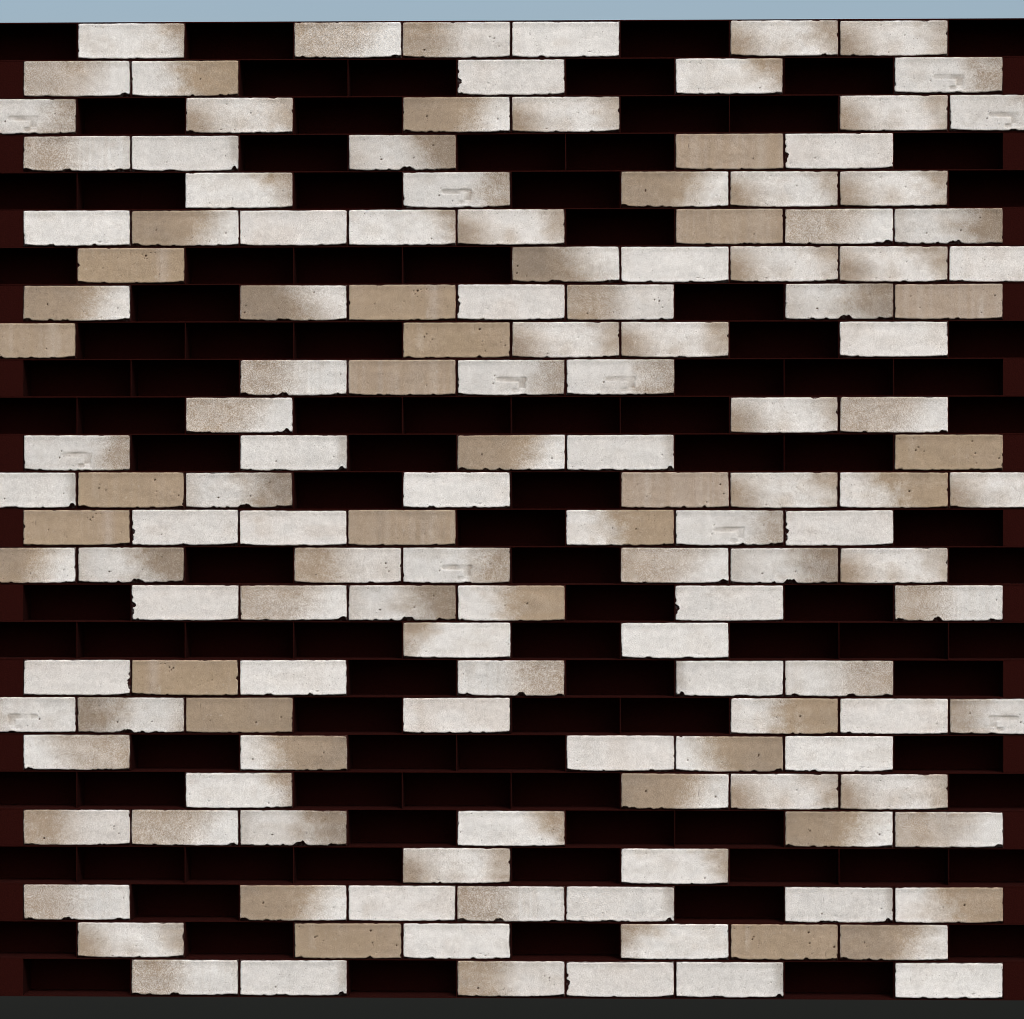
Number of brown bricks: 17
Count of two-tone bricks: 92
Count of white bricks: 35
